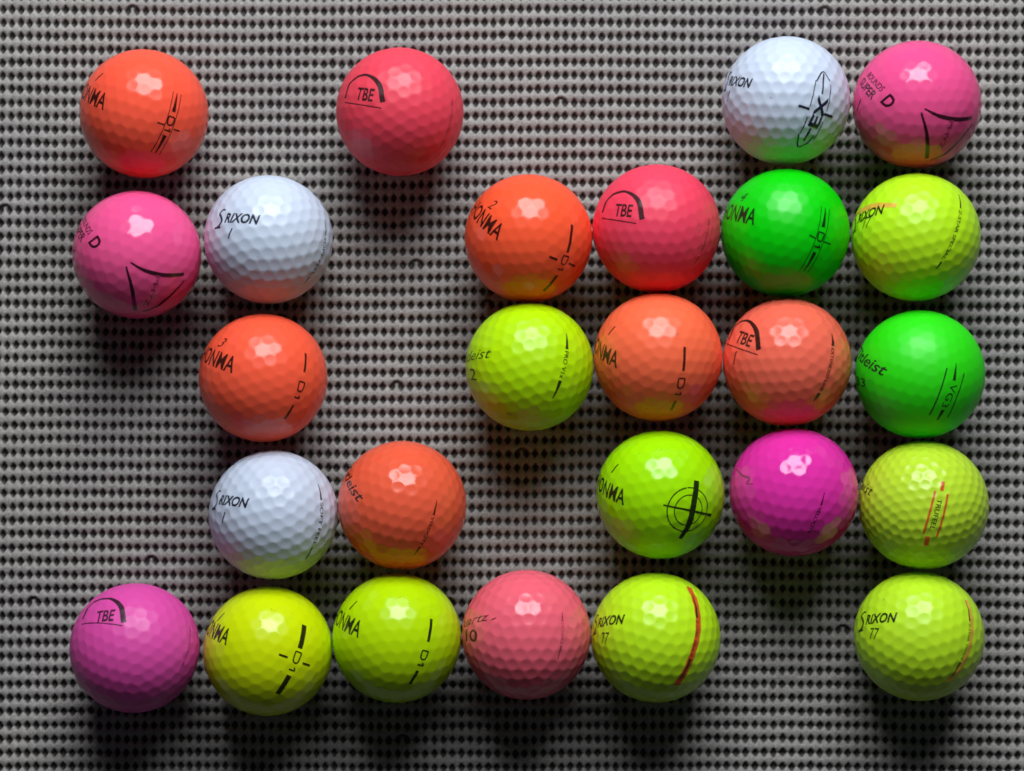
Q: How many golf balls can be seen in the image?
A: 26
